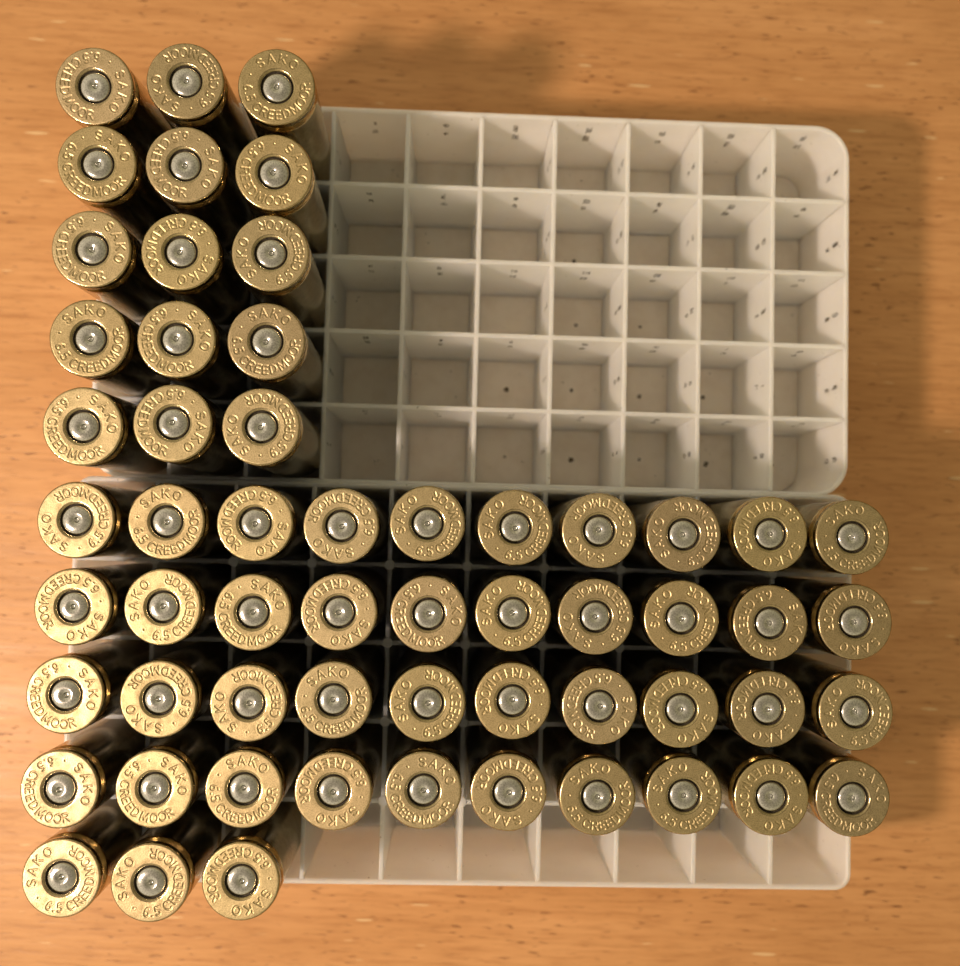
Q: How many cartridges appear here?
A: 58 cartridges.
